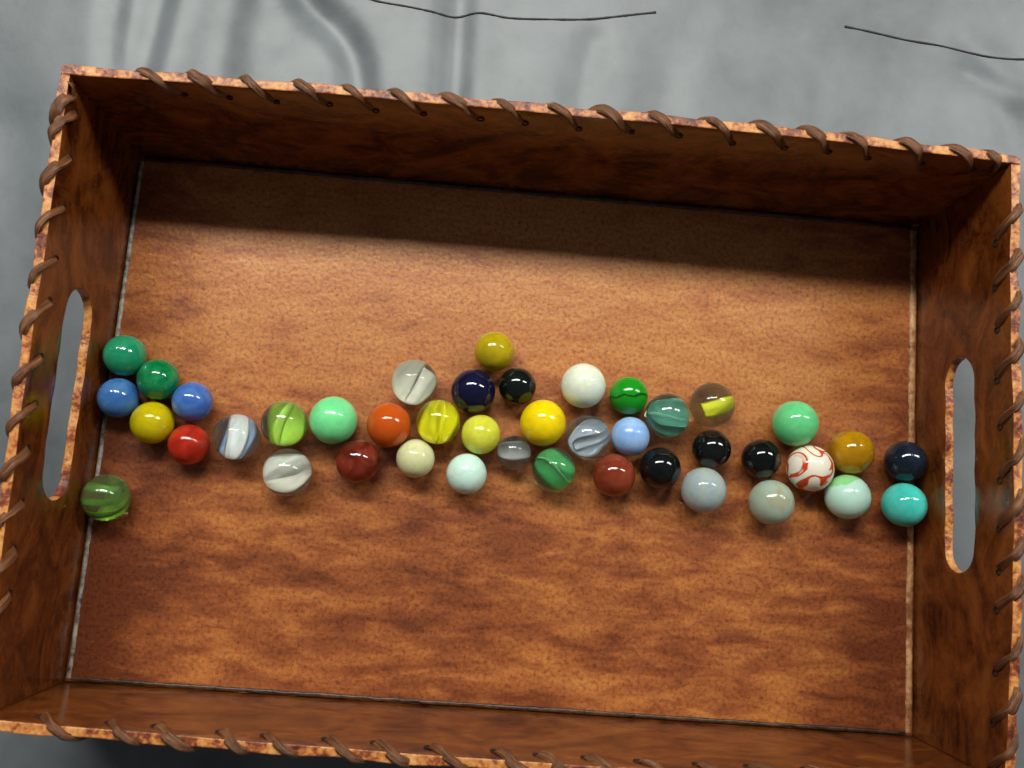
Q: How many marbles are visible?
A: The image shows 42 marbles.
